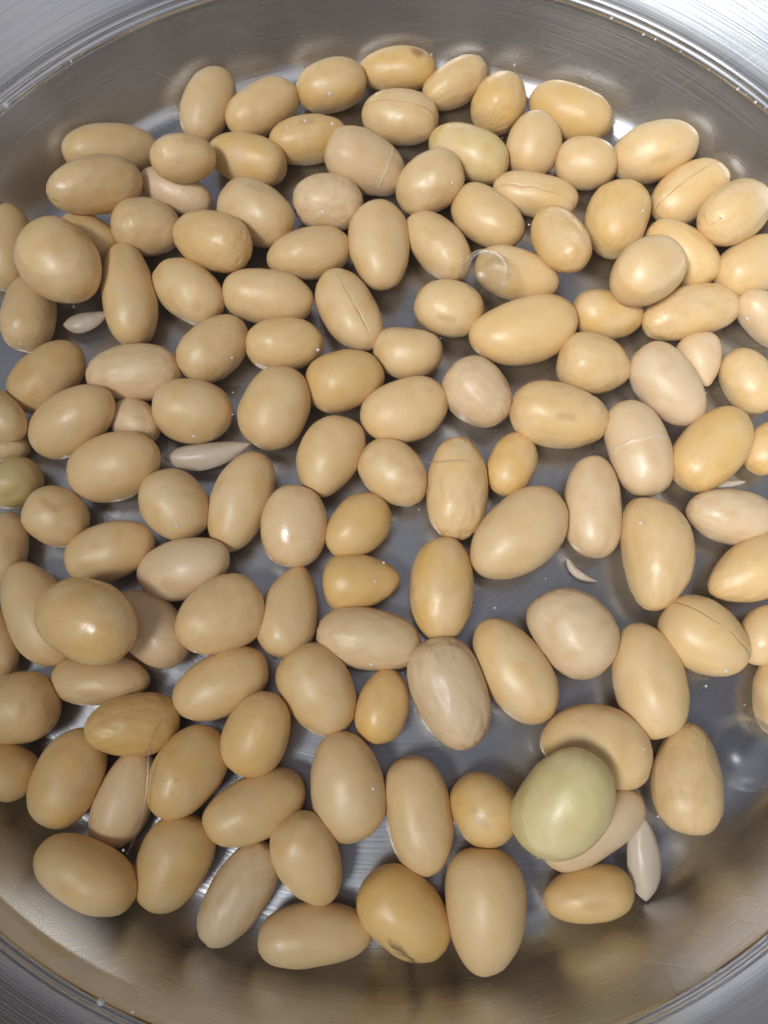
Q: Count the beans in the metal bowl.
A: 134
